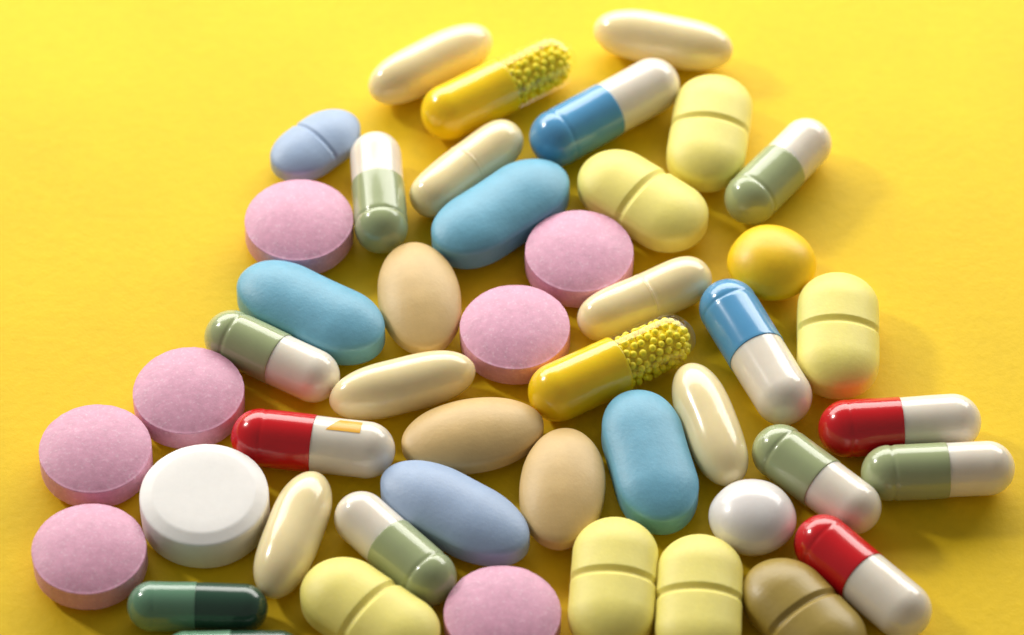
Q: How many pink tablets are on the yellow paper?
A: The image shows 7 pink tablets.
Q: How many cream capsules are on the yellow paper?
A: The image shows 7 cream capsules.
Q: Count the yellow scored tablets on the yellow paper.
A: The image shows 6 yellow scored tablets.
